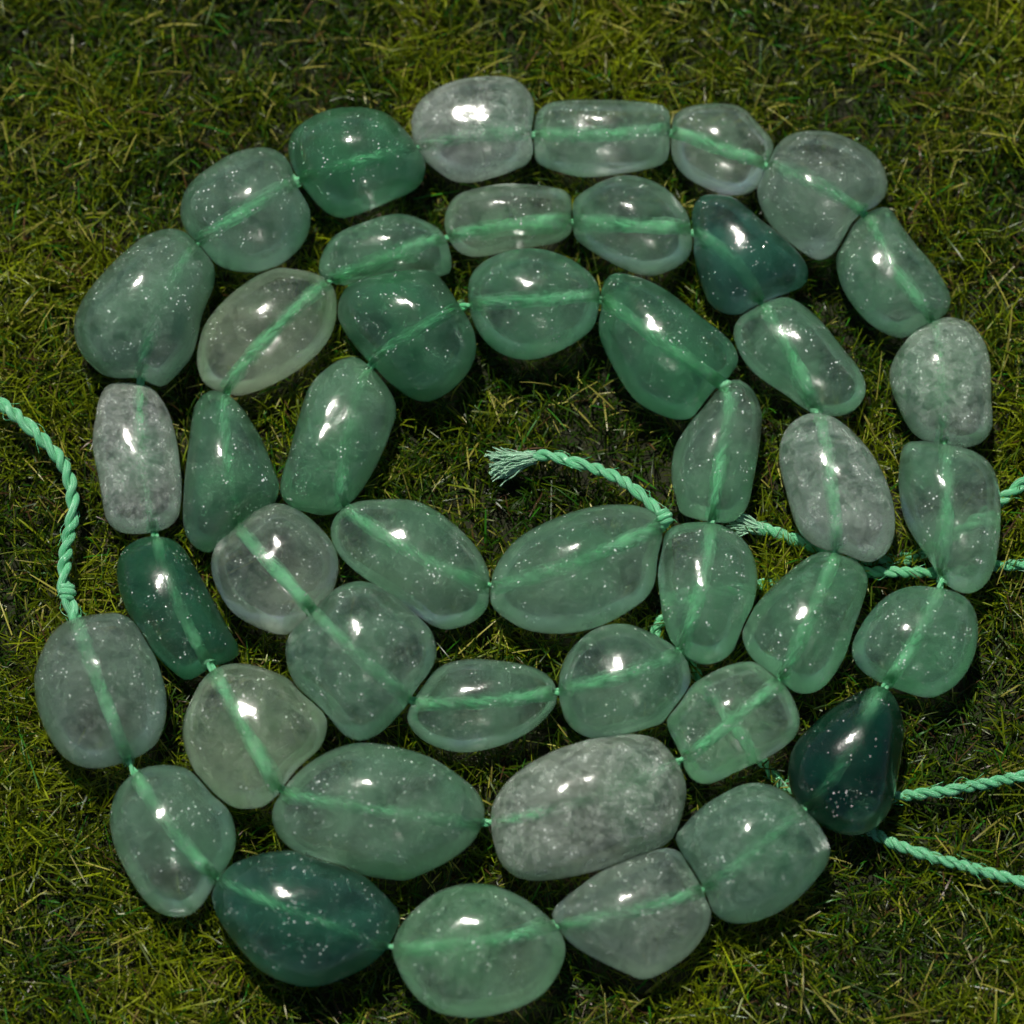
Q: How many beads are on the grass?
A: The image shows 45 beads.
